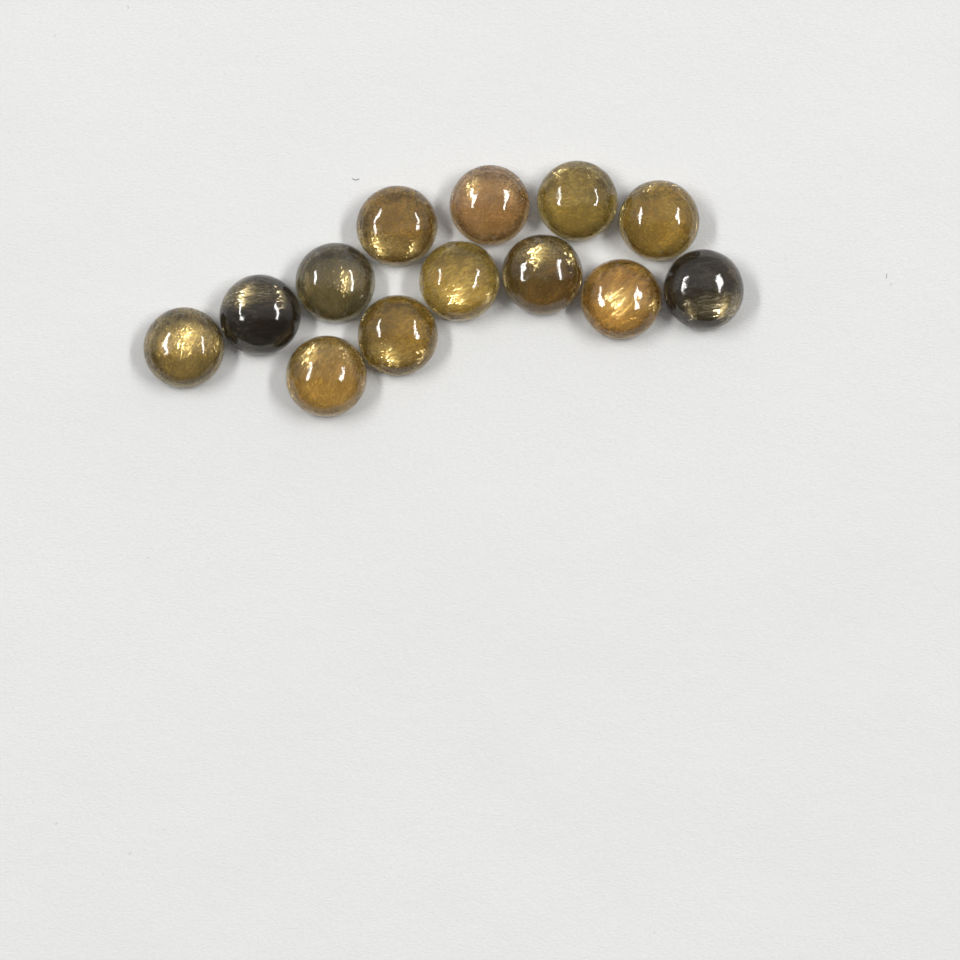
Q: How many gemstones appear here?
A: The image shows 13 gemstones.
